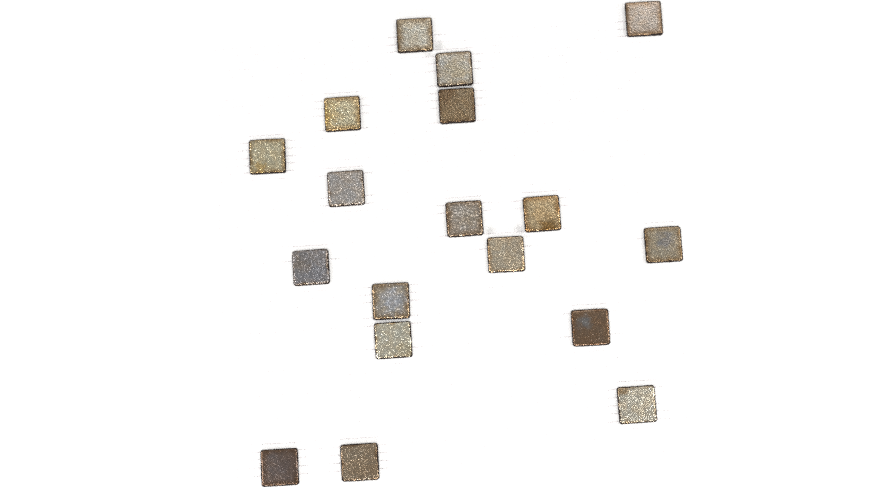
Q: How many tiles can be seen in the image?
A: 18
